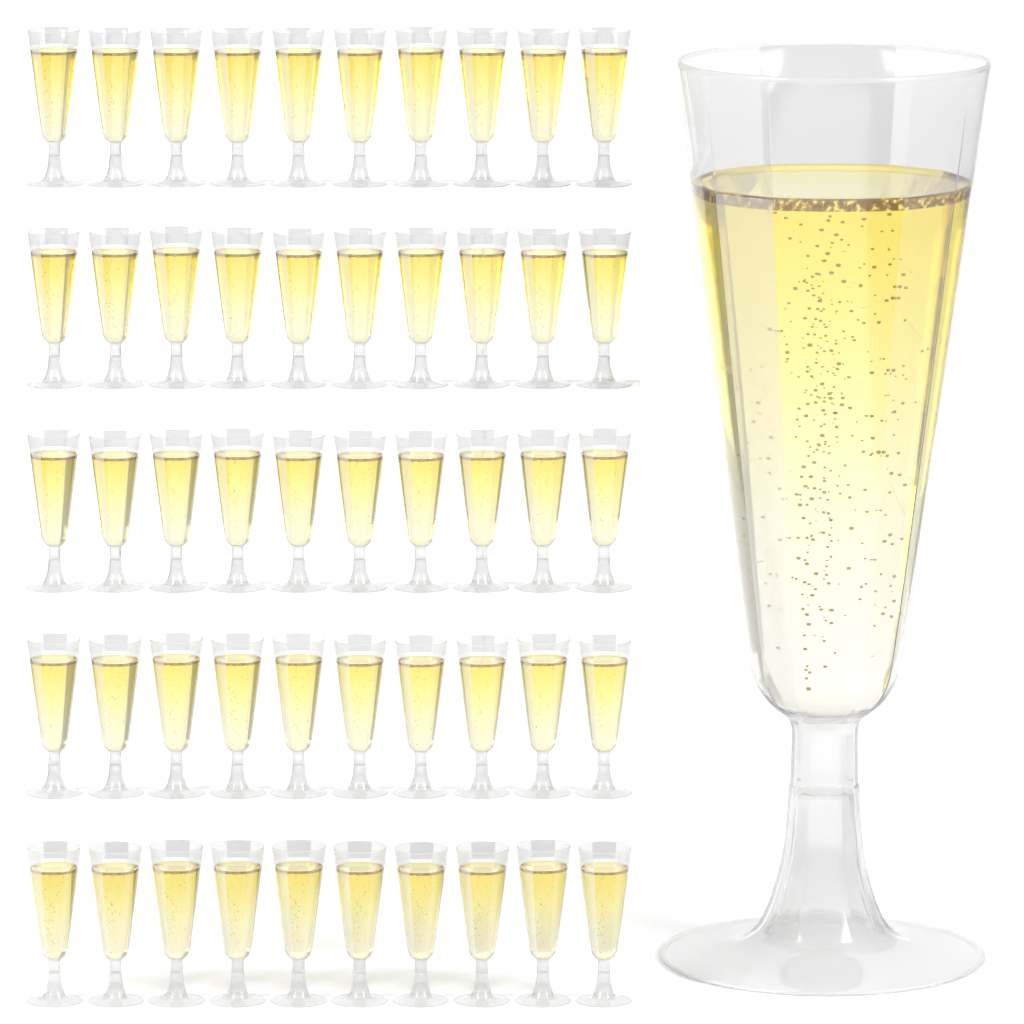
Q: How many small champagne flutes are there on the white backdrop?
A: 50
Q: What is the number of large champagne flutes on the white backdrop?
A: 1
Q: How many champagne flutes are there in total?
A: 51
